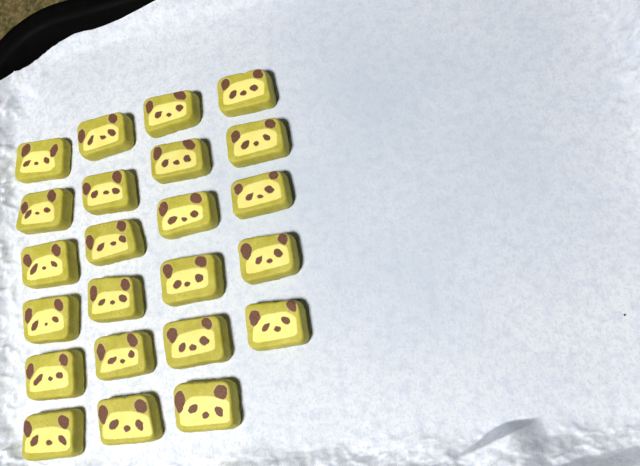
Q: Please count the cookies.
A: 23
